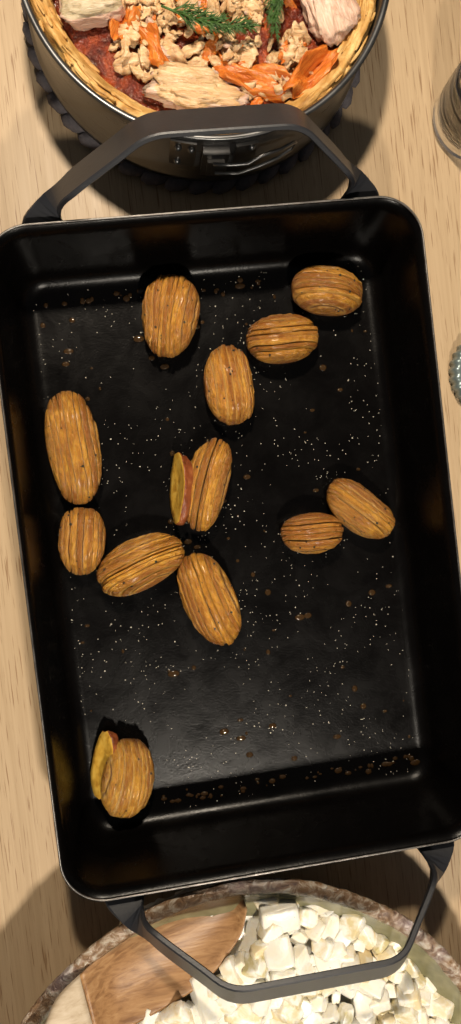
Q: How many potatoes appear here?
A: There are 12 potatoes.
